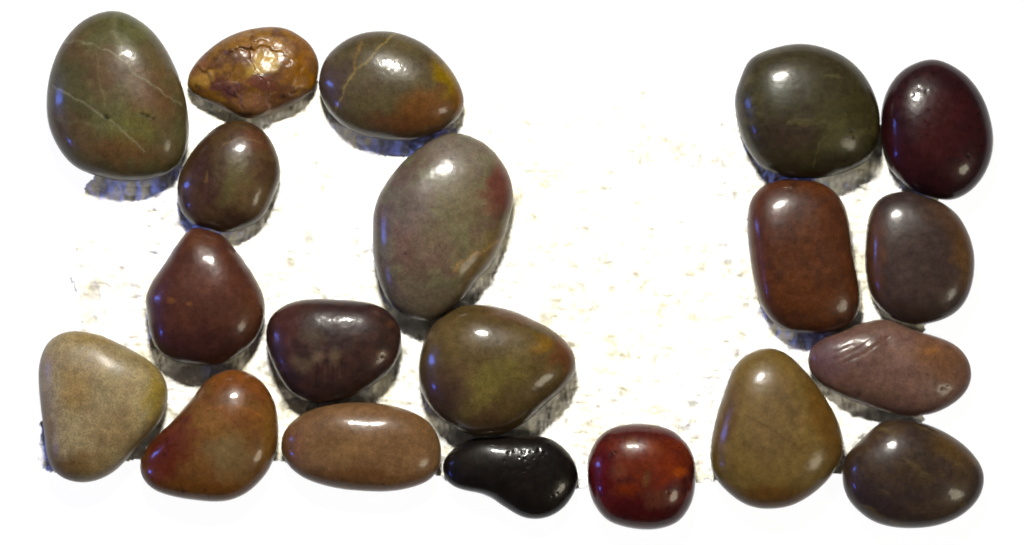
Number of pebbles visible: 20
